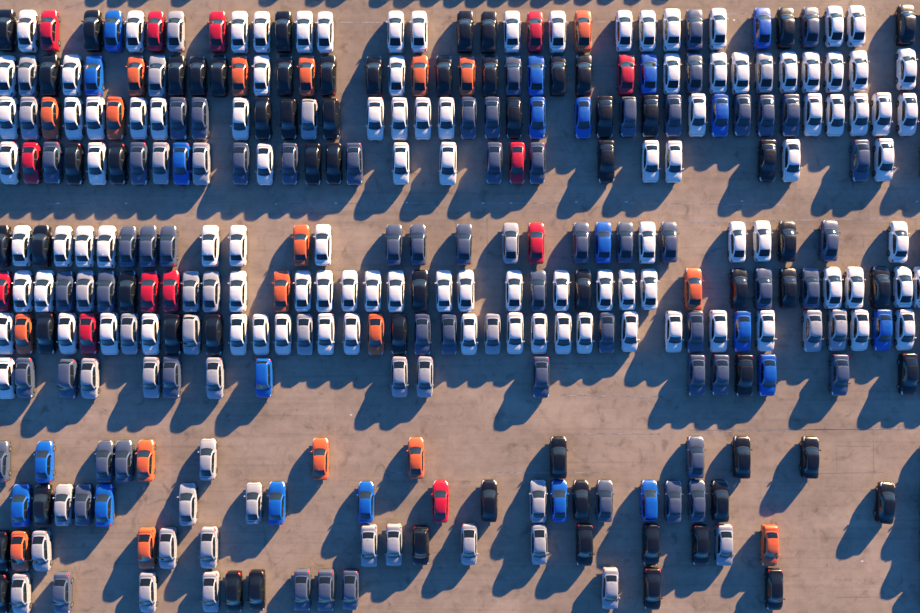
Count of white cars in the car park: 104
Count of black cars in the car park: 63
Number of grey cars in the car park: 59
